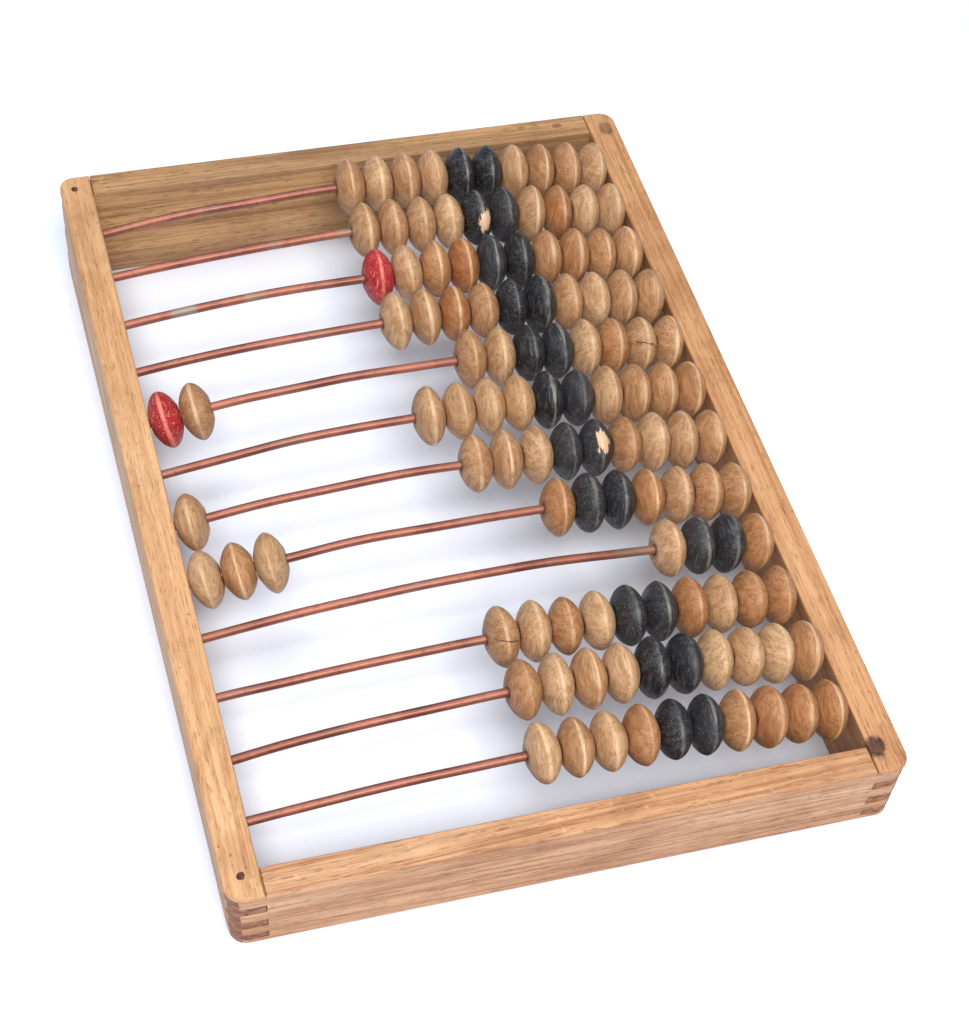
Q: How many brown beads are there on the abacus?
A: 88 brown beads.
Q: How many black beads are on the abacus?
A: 24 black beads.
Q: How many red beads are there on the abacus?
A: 2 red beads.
